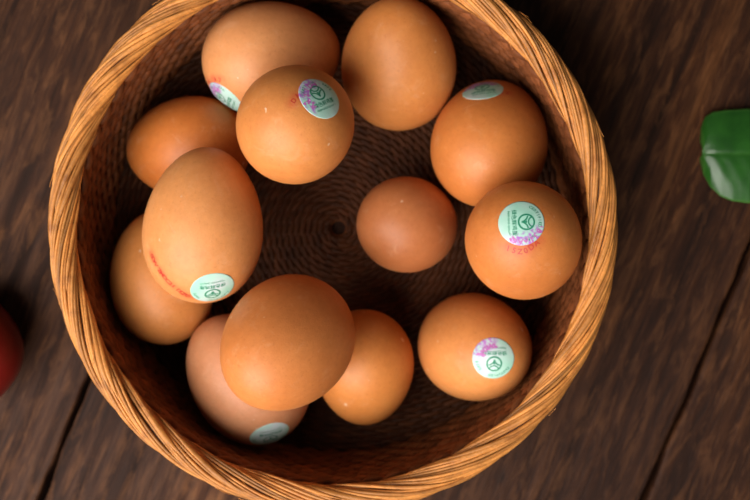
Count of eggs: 13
